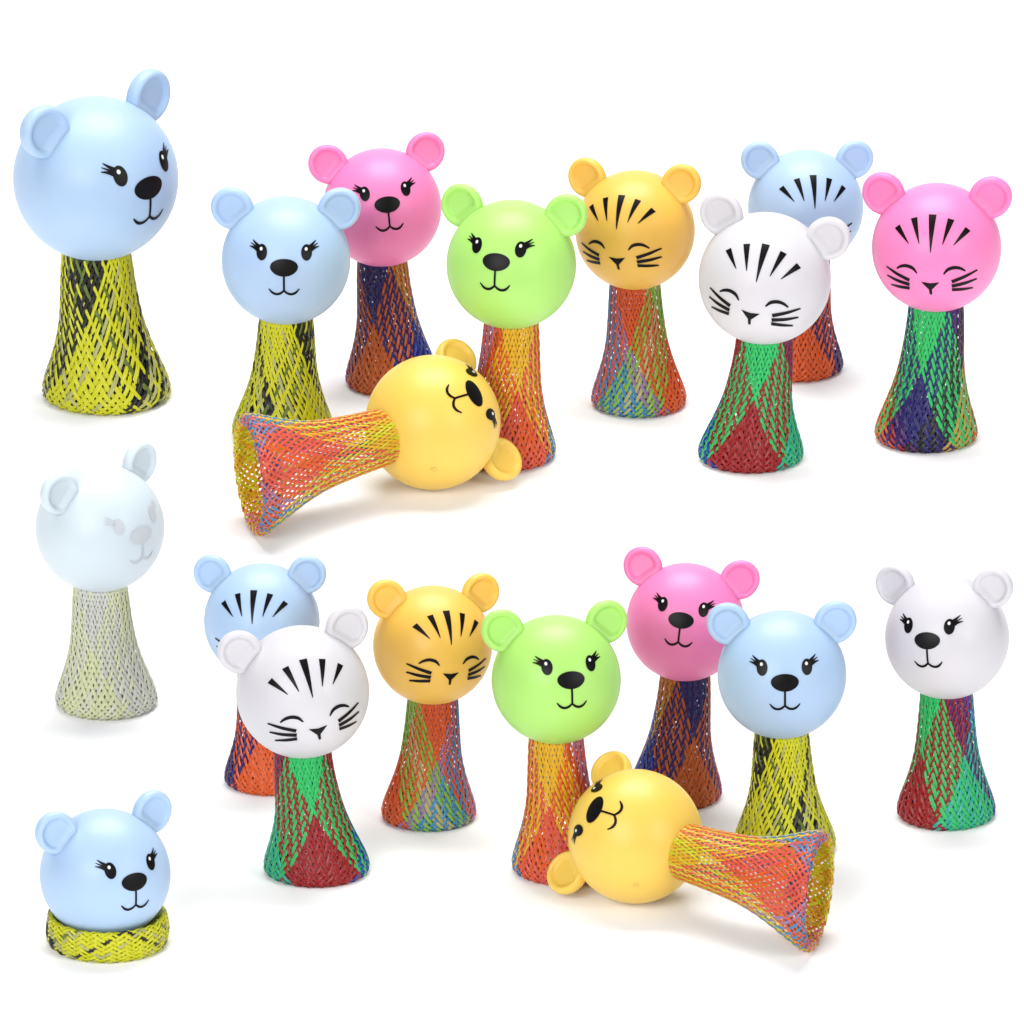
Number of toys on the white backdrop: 19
